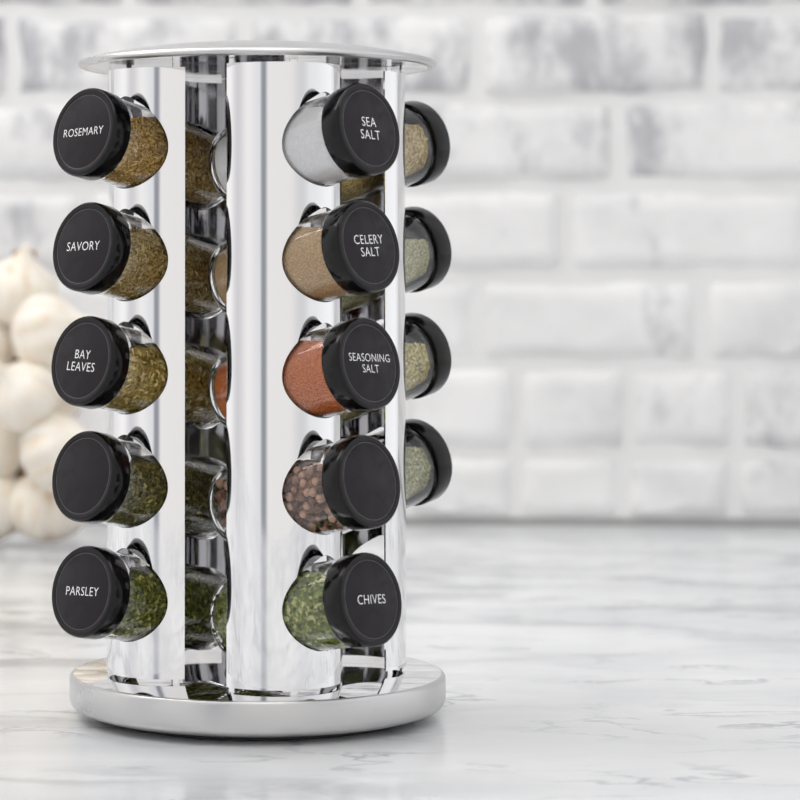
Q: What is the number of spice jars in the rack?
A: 14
